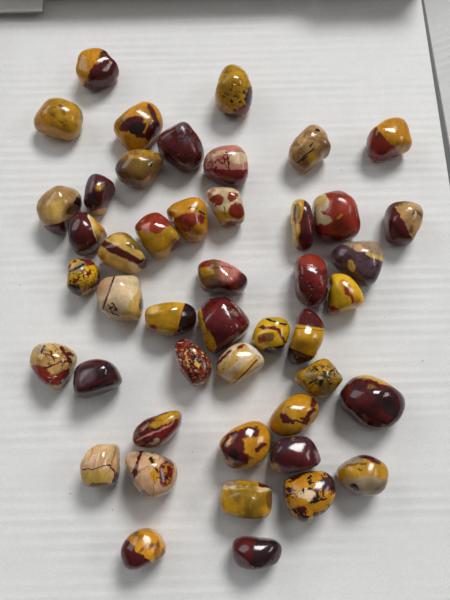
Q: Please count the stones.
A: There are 46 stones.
